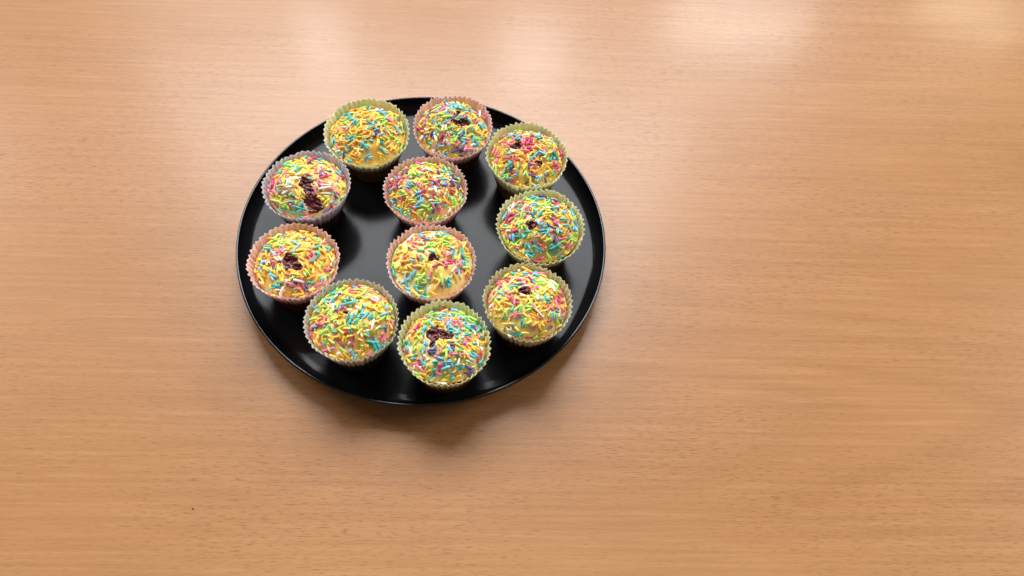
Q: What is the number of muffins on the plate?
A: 11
